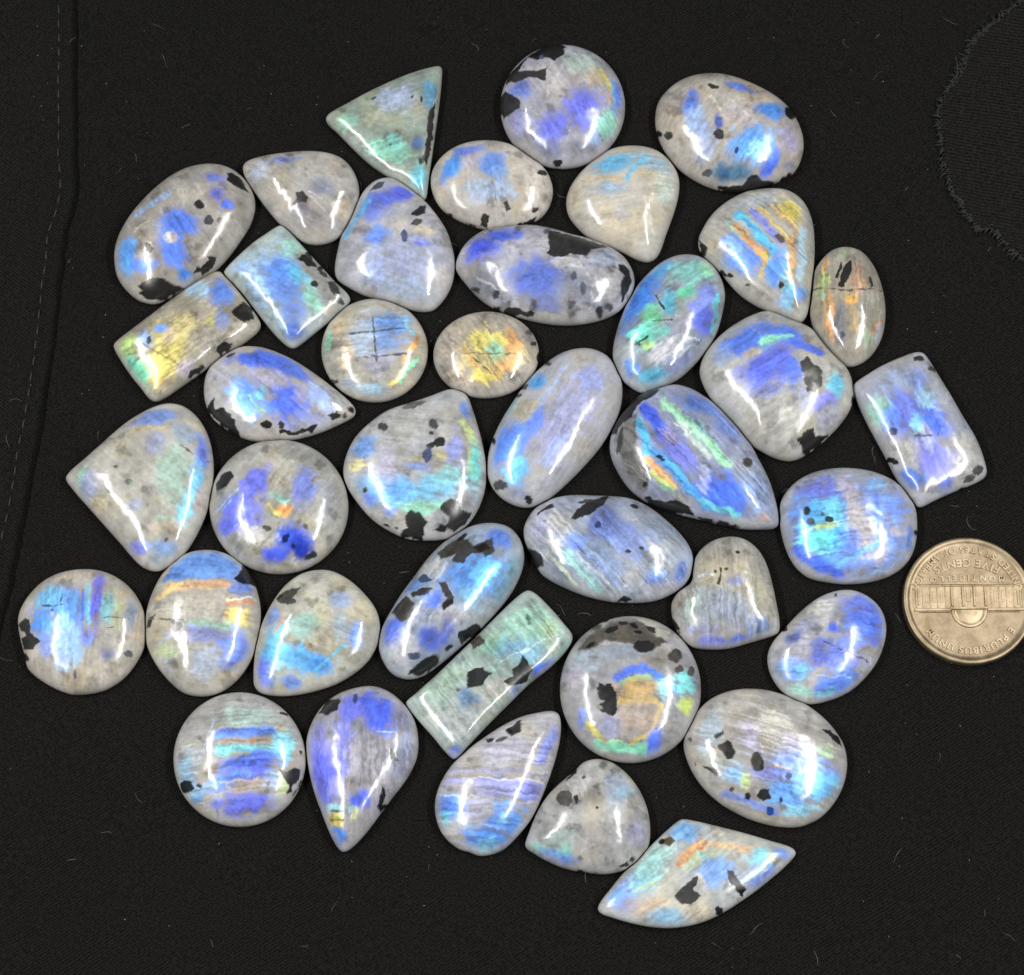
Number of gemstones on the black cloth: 40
